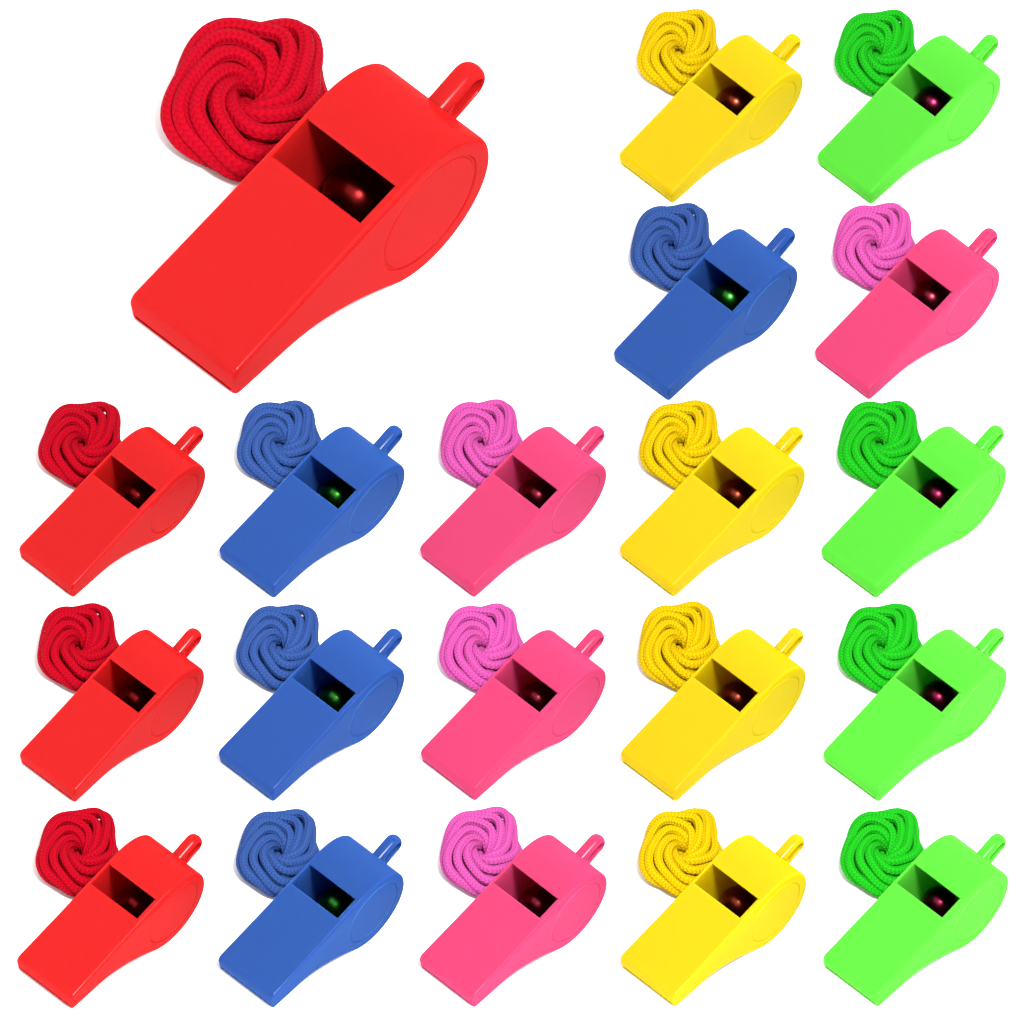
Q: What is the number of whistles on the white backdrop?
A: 20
